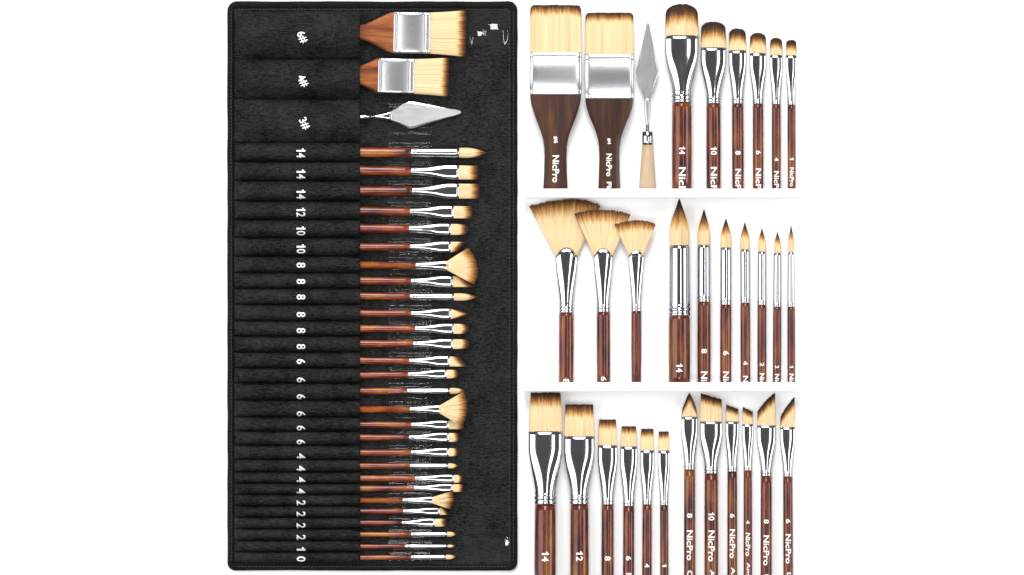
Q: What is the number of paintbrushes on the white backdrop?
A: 60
